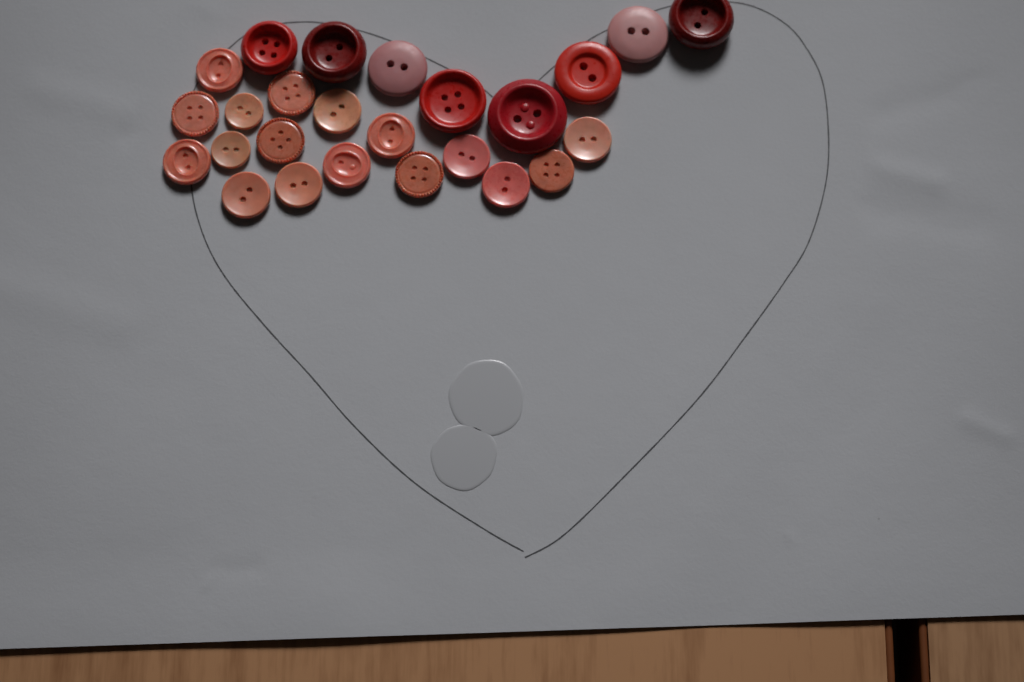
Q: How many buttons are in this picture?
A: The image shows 25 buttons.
